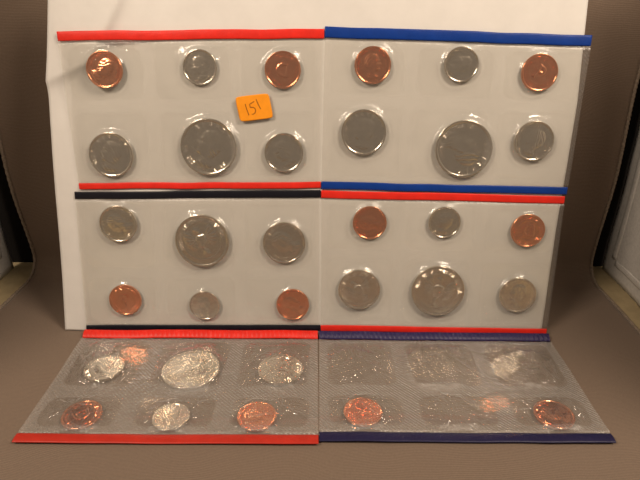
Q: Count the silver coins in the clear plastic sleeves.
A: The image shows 20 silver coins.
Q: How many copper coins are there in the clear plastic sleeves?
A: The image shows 12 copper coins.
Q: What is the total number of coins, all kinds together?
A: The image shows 32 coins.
